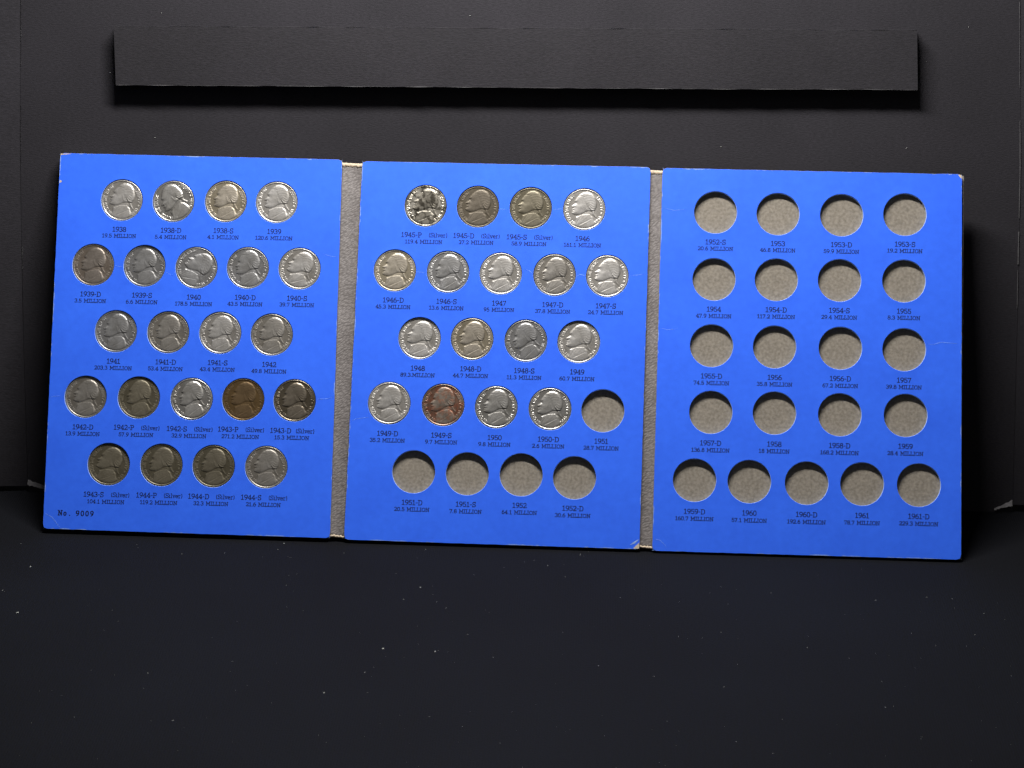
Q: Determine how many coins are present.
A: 39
